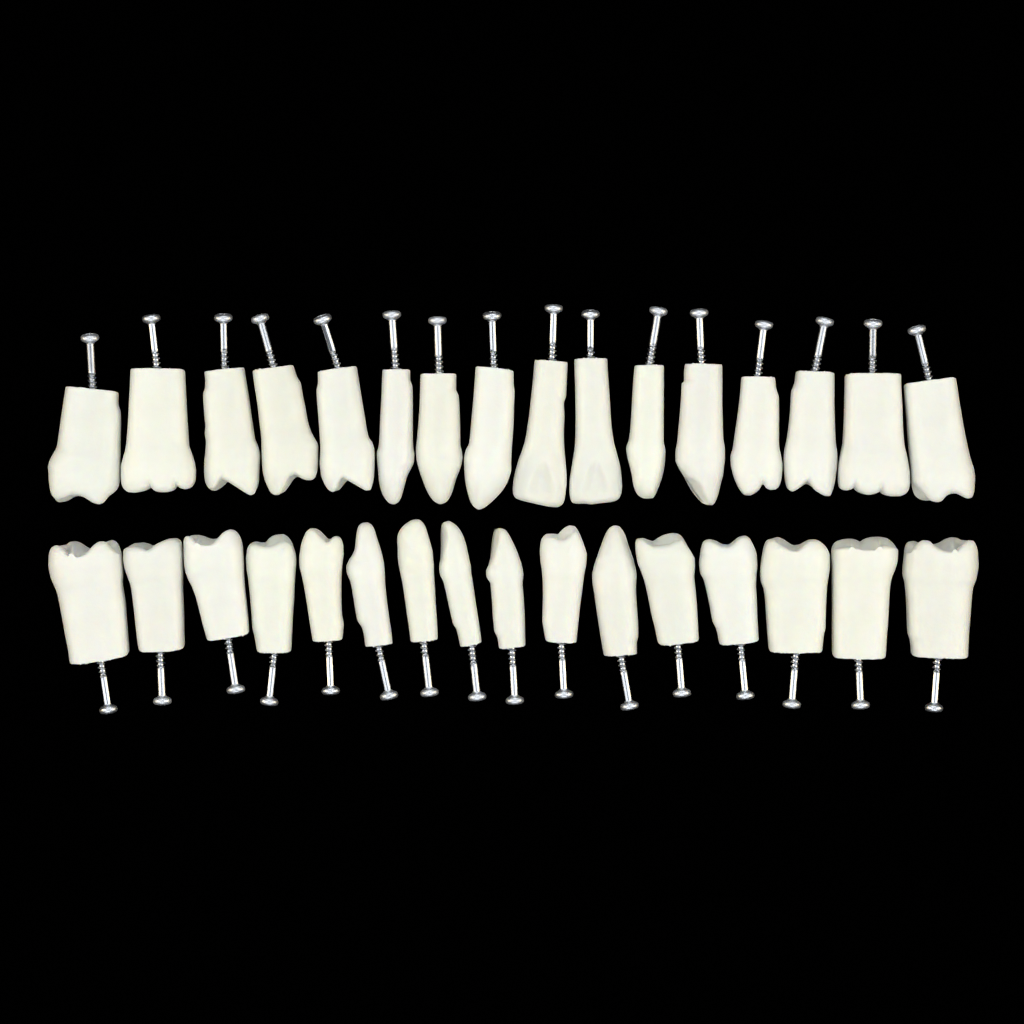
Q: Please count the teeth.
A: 32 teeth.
